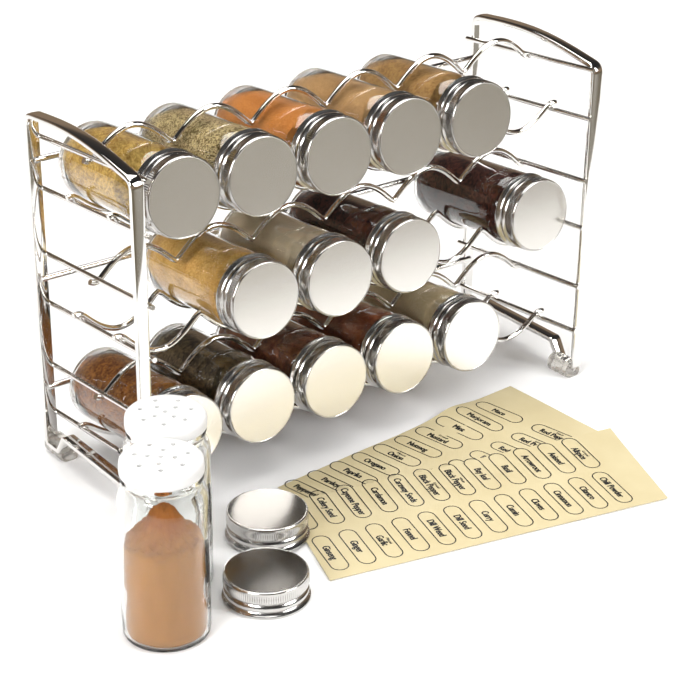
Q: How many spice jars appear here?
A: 14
